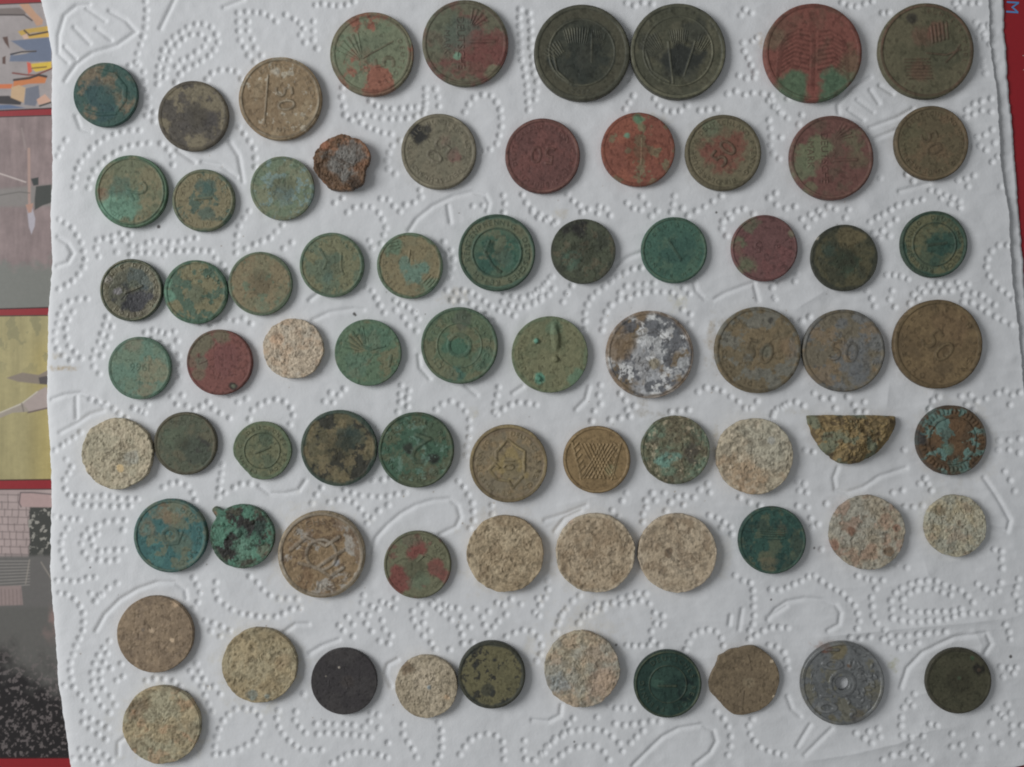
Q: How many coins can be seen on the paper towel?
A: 71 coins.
